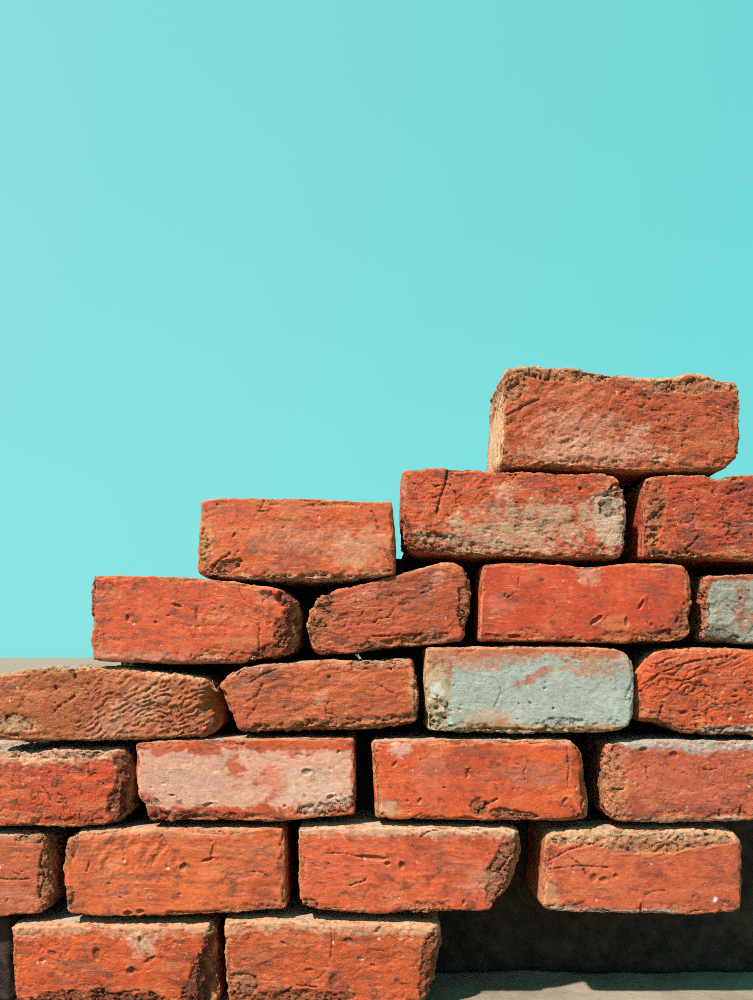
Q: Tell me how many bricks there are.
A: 22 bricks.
